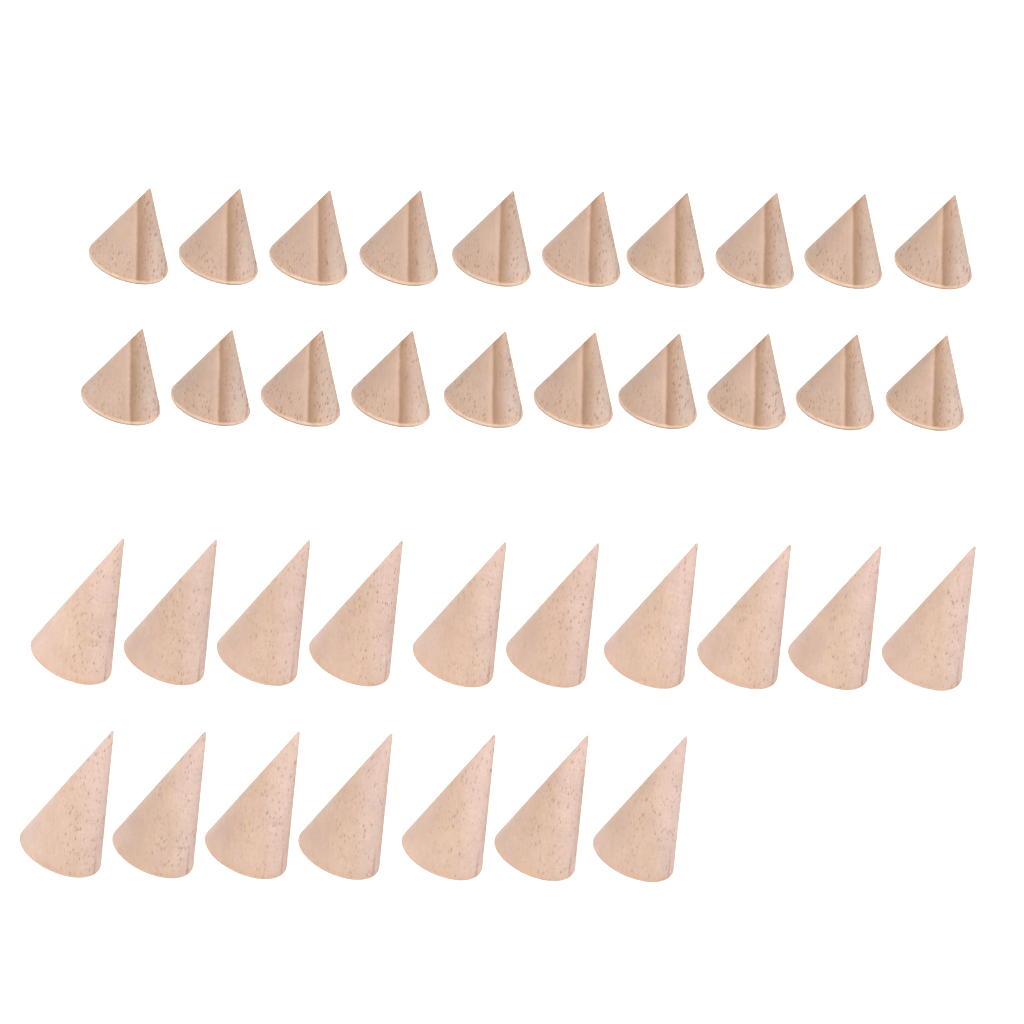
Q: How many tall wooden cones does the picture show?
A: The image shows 17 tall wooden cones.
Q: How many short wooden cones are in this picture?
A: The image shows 20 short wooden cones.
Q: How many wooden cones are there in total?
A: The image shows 37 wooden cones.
